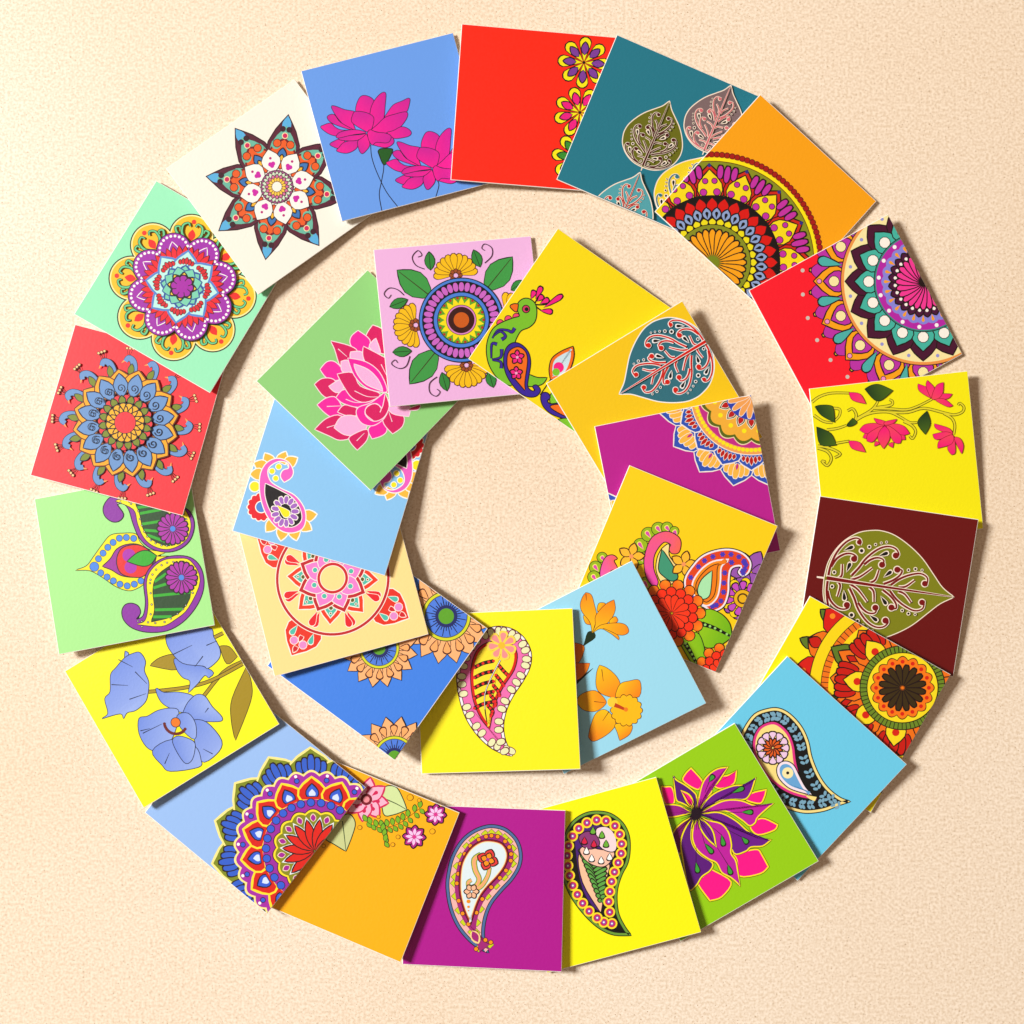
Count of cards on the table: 30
